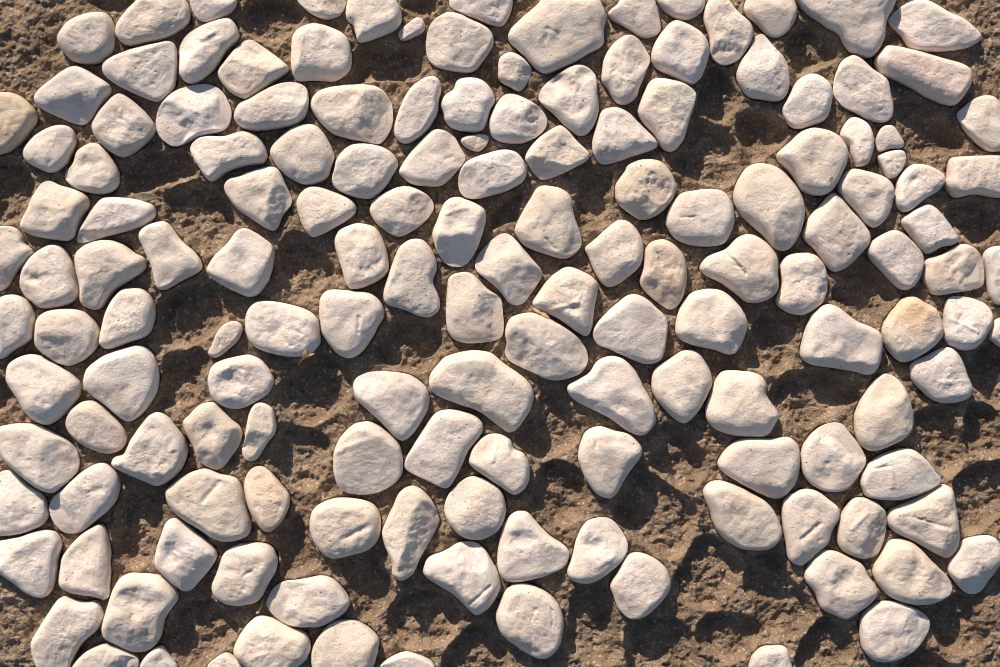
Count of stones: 153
